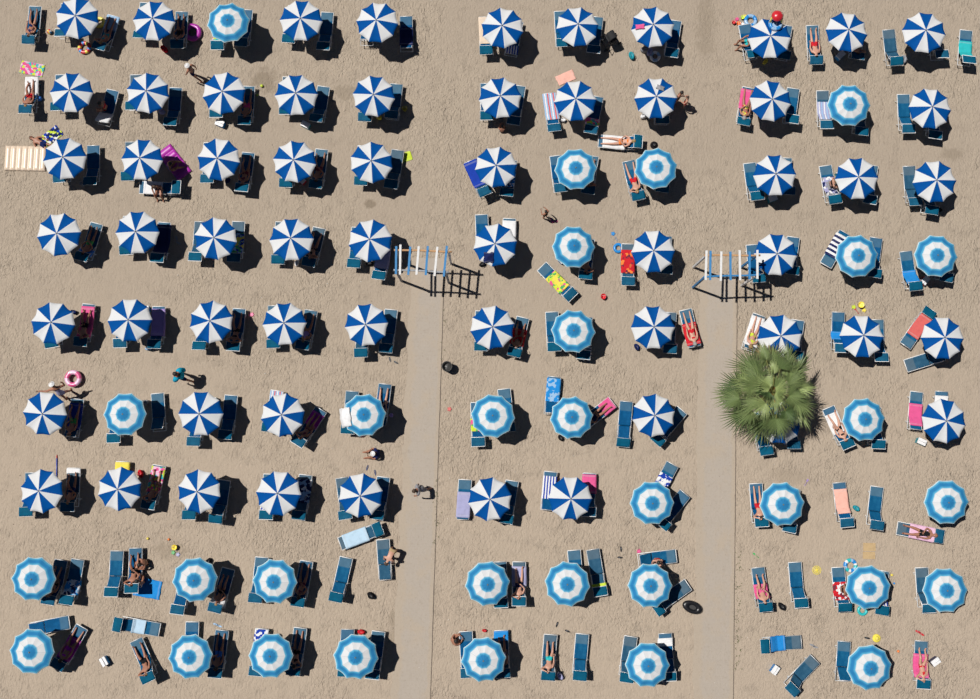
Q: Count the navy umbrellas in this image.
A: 60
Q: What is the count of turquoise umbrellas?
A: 31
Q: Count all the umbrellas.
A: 91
